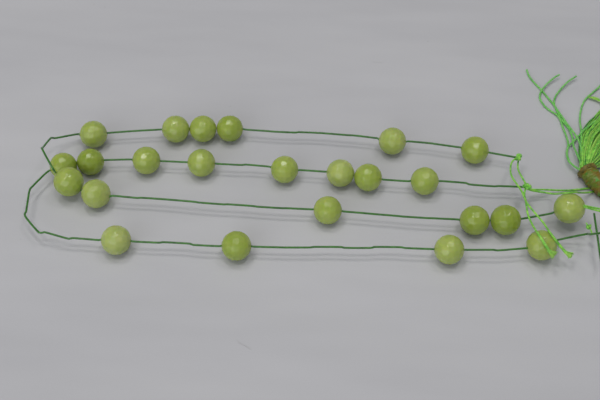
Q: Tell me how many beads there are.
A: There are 24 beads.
